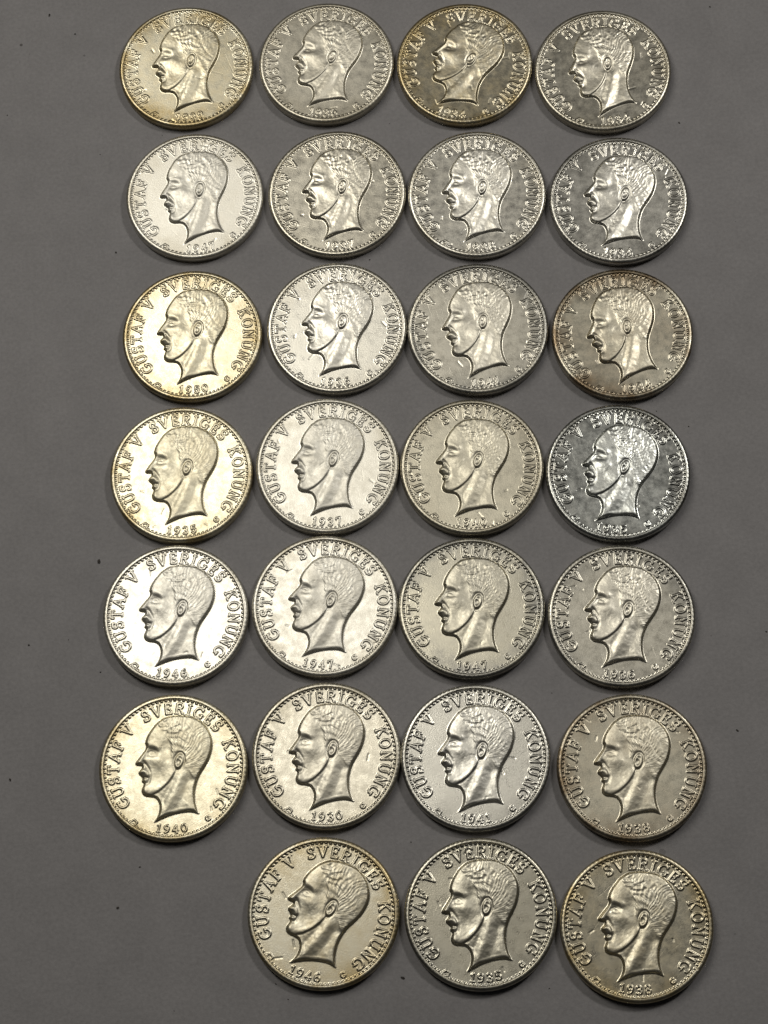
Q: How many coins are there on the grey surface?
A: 27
